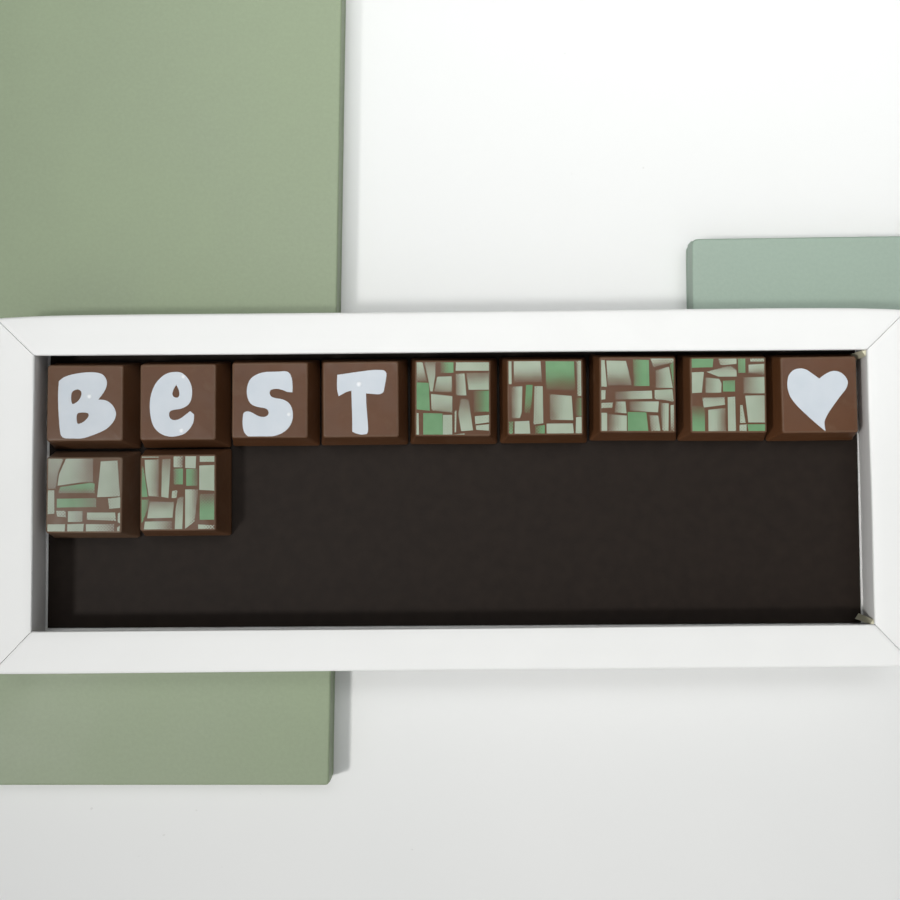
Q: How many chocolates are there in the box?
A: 11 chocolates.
